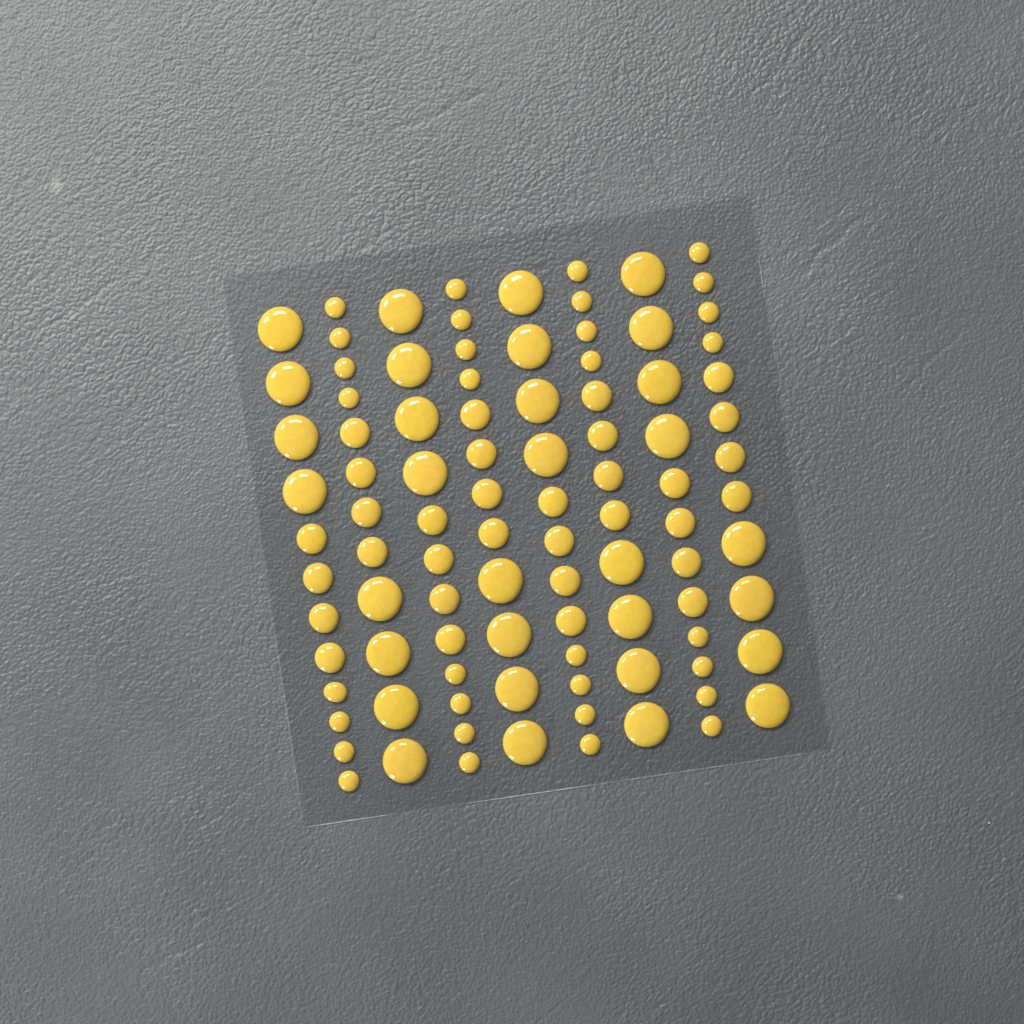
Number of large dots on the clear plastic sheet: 32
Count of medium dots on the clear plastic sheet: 32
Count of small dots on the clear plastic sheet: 32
